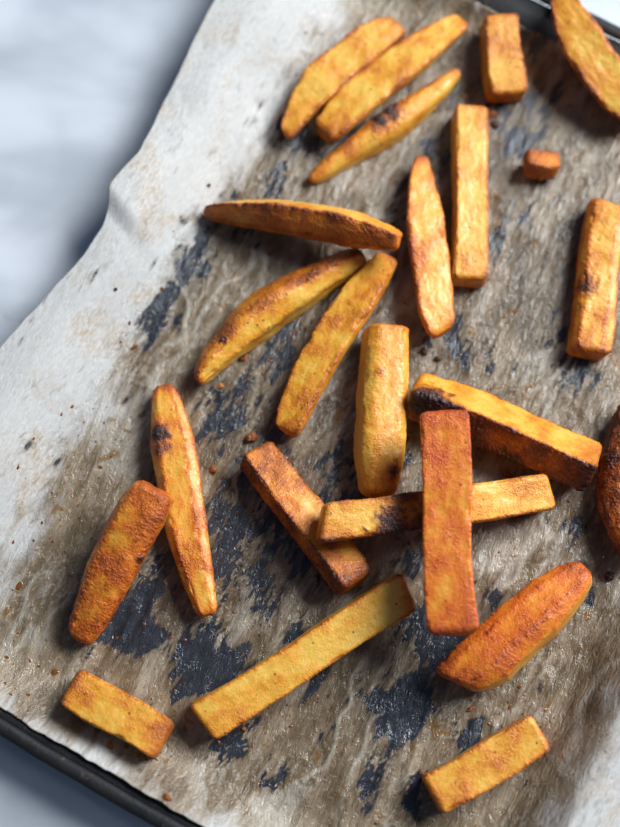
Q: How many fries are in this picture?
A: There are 24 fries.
